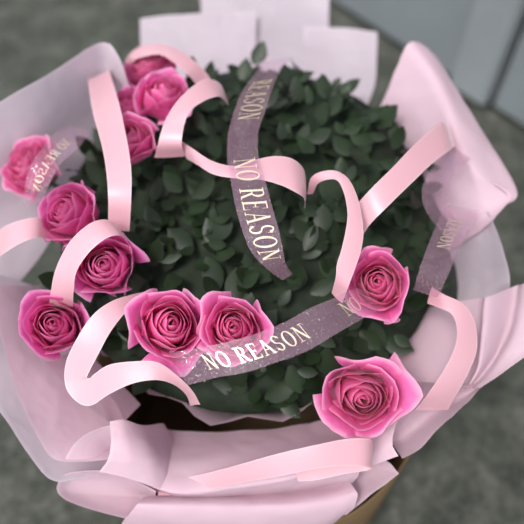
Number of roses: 12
